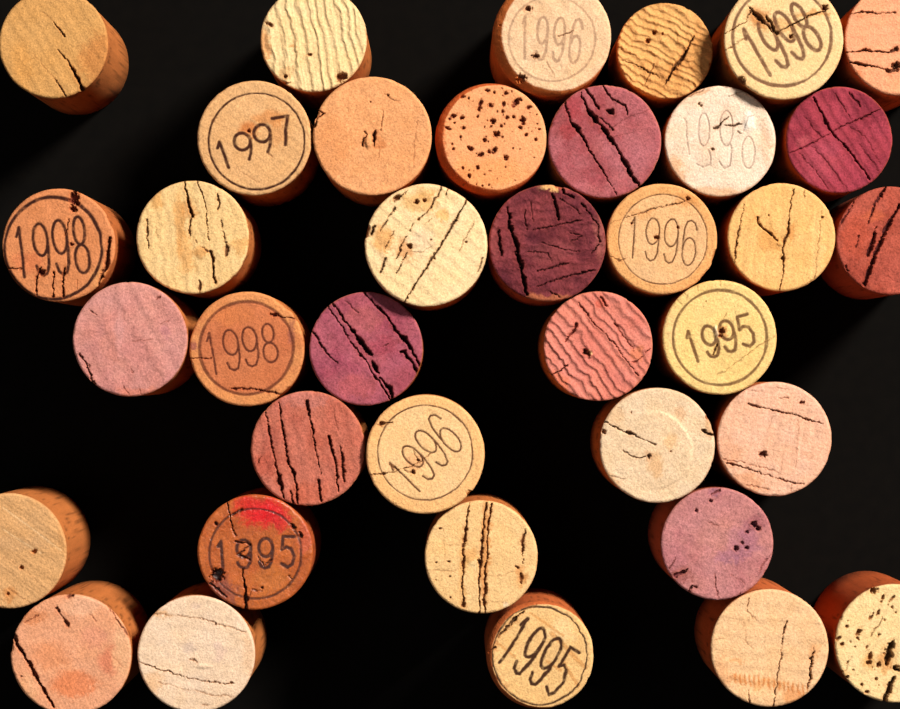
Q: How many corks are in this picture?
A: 37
